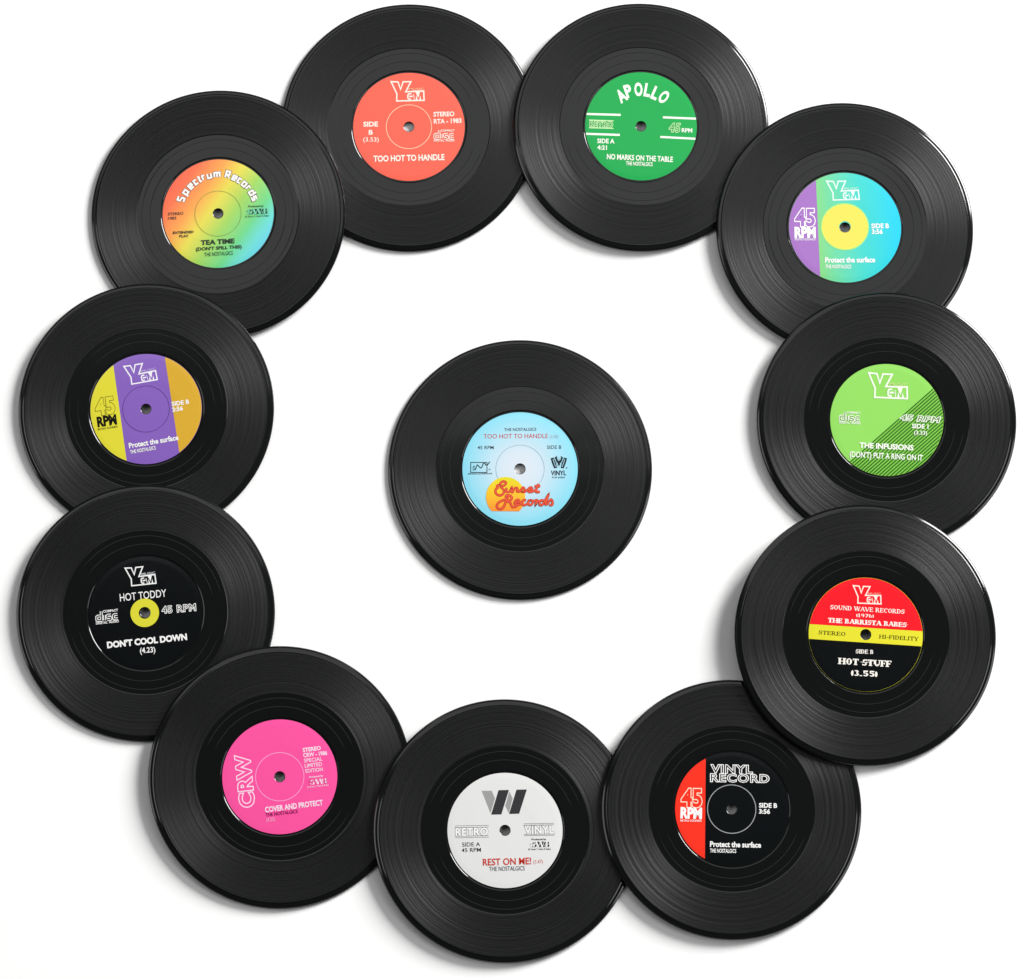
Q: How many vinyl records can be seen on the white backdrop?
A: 12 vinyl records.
